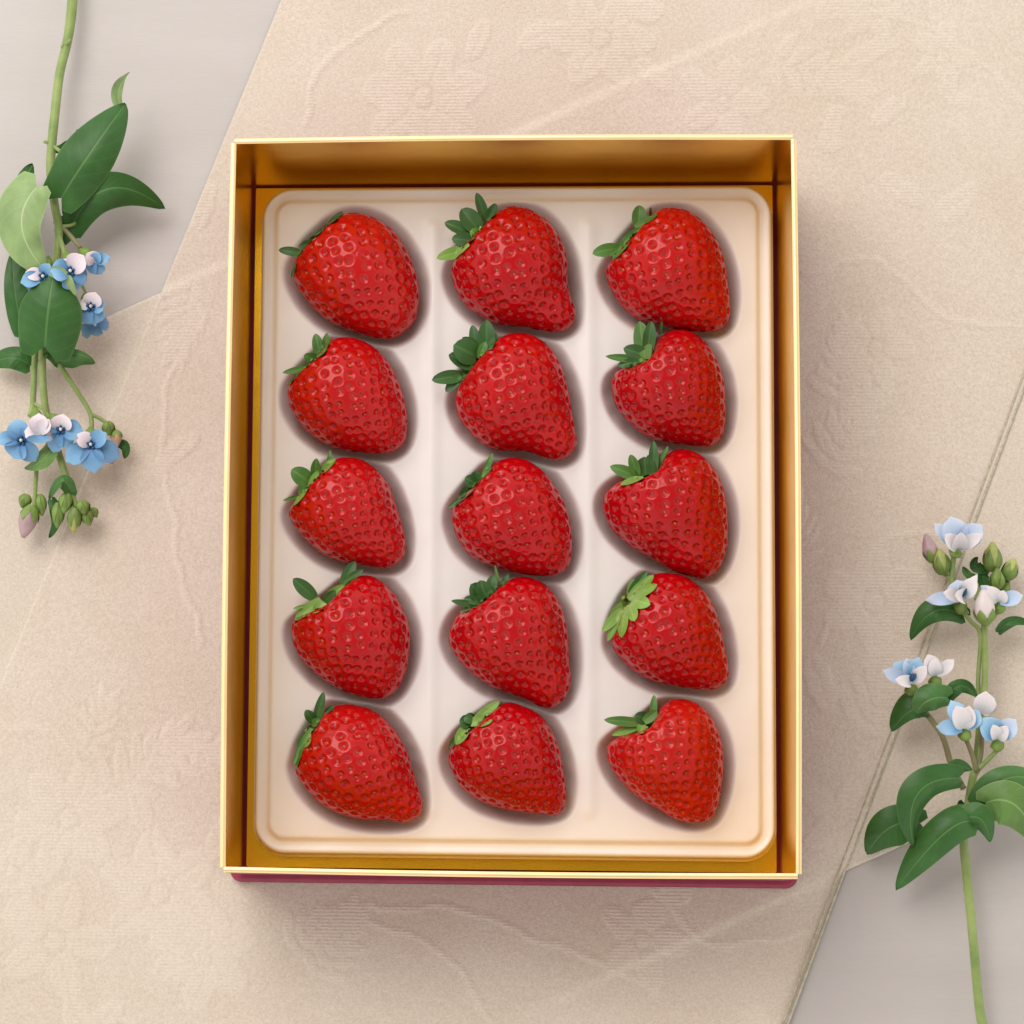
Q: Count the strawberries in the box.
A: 15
